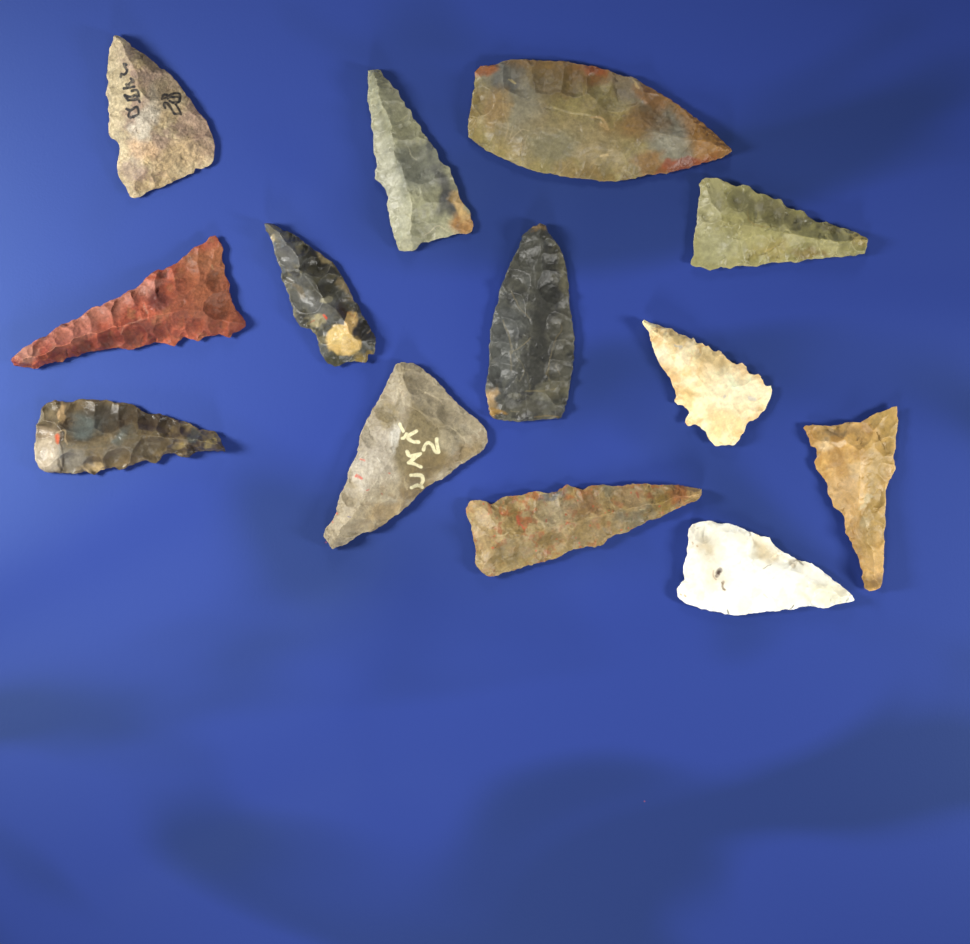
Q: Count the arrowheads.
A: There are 13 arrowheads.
